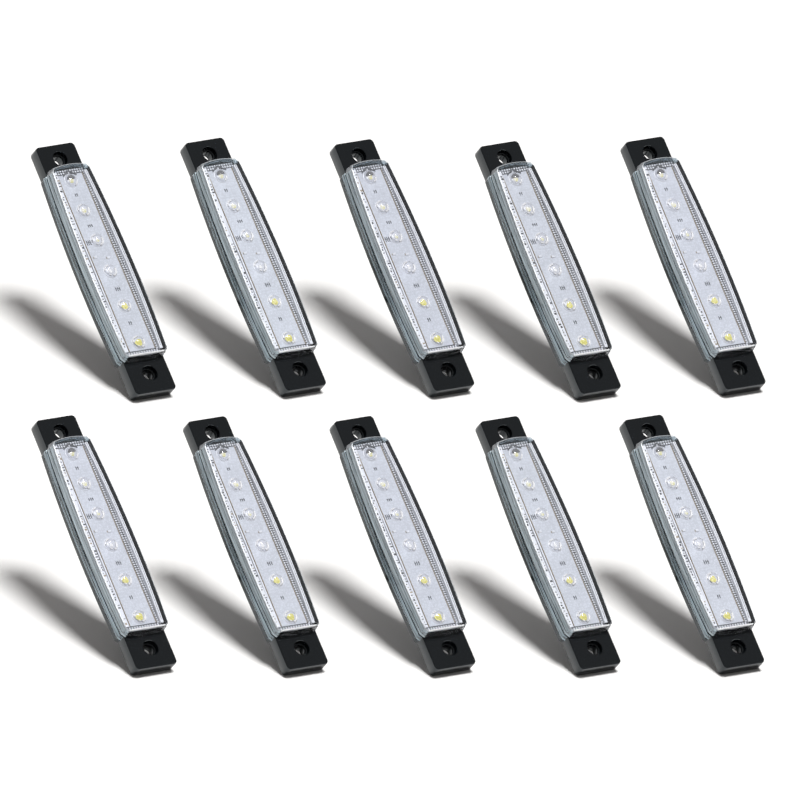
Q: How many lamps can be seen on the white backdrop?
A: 10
